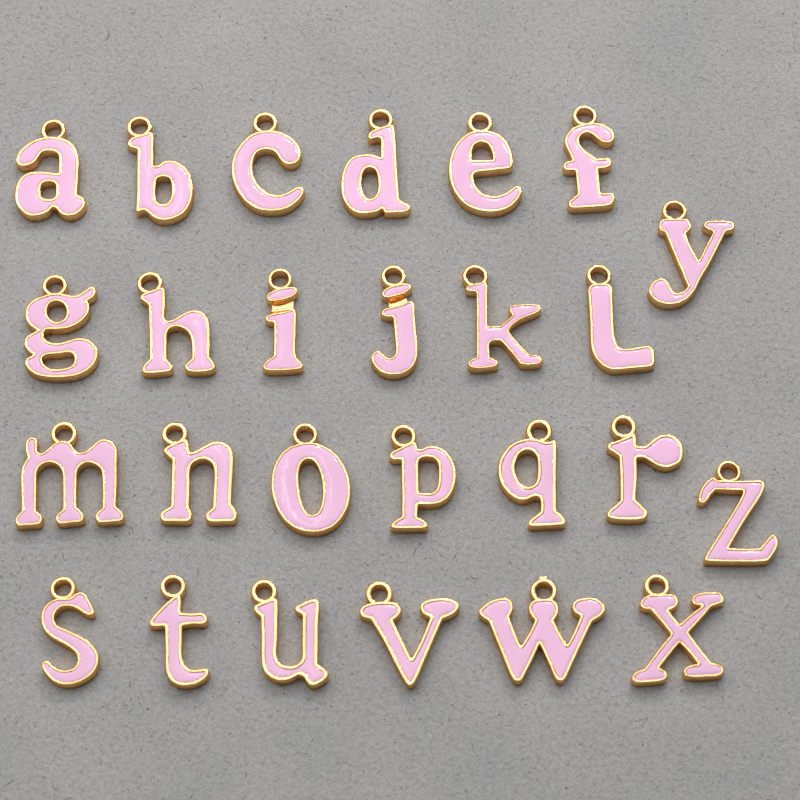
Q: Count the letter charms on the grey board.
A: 26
